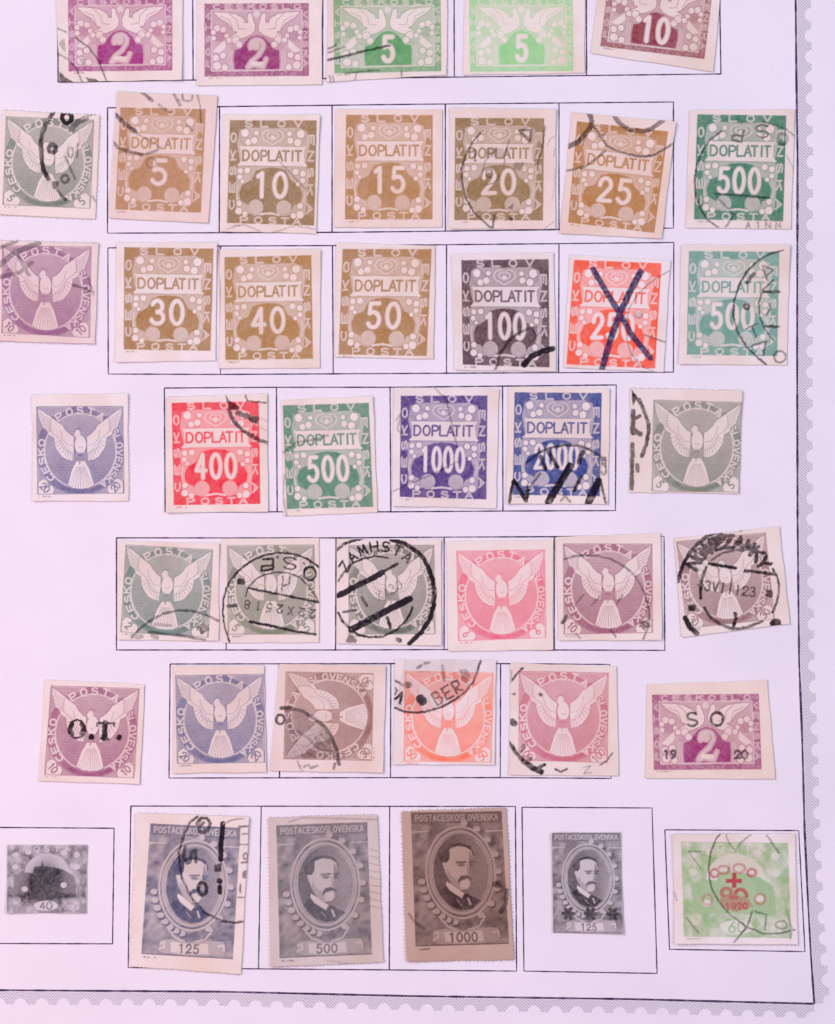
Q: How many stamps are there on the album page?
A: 43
